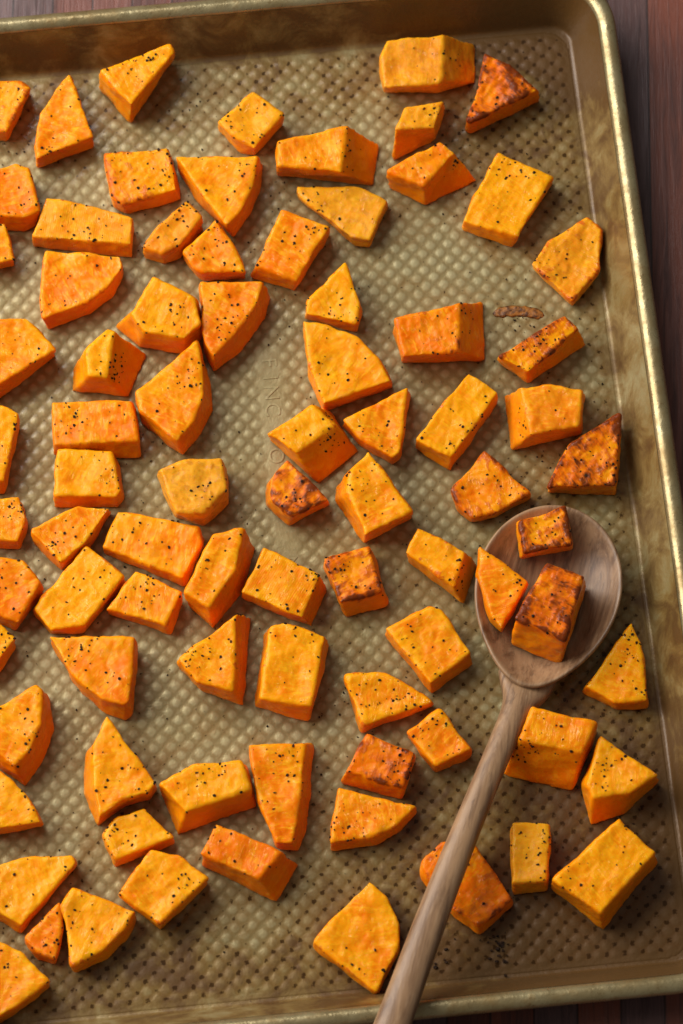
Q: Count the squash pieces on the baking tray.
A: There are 83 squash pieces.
